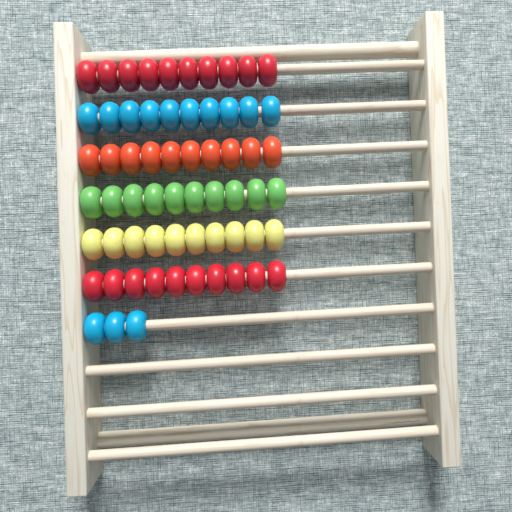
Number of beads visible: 63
